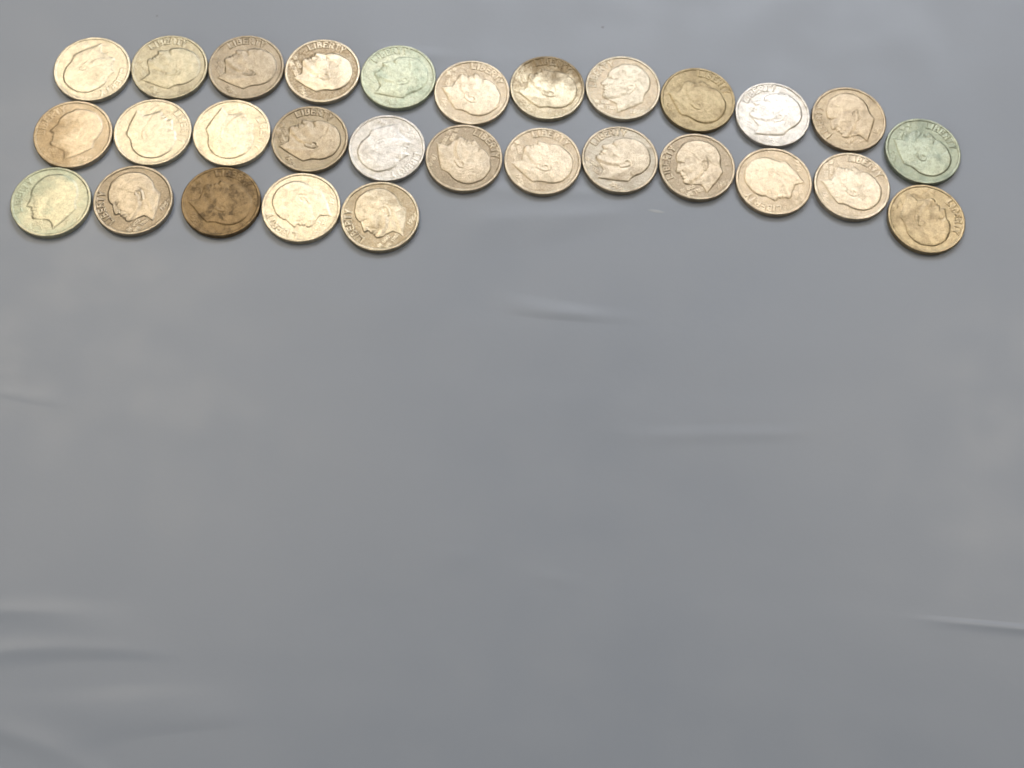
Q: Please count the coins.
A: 29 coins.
